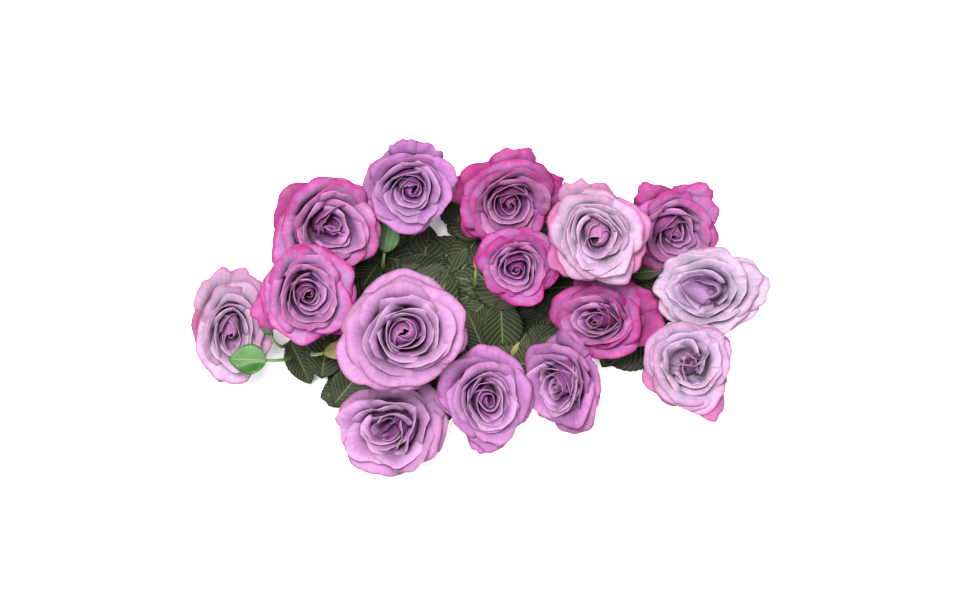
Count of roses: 15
